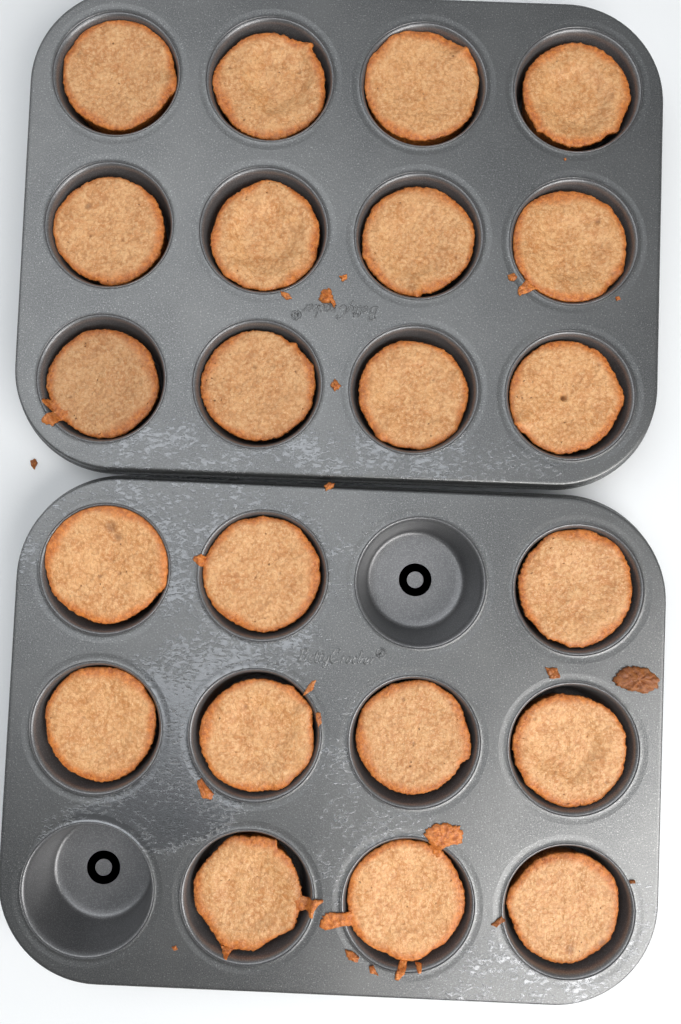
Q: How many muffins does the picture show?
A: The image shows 22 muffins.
